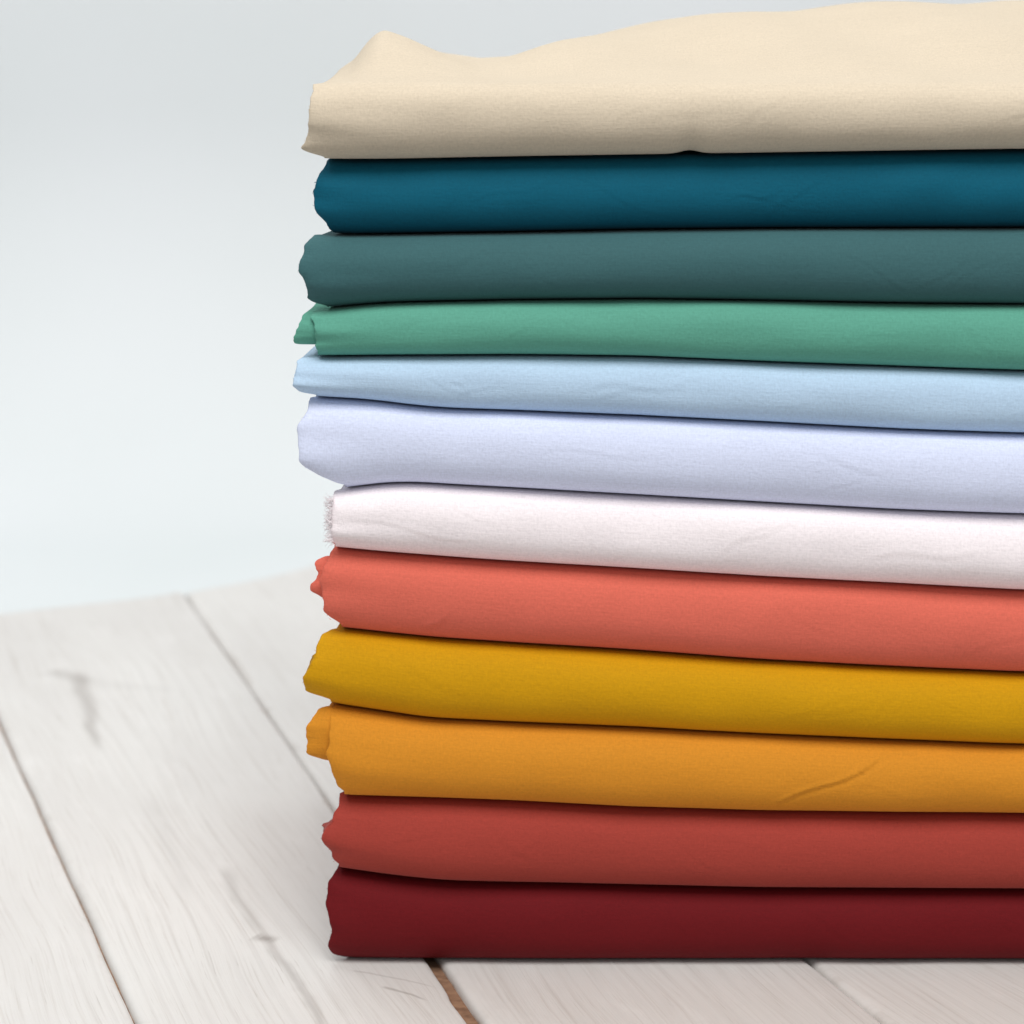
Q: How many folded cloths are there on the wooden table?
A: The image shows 12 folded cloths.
